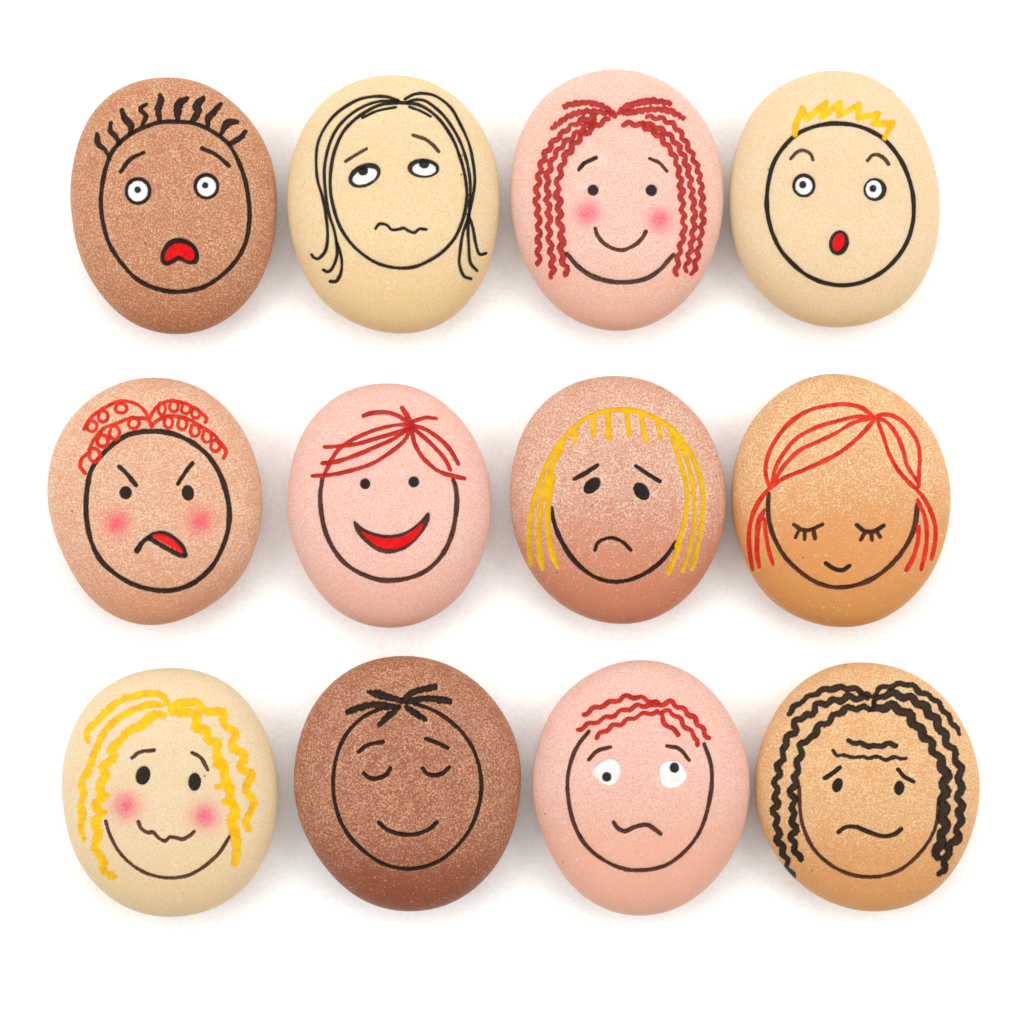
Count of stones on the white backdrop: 12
